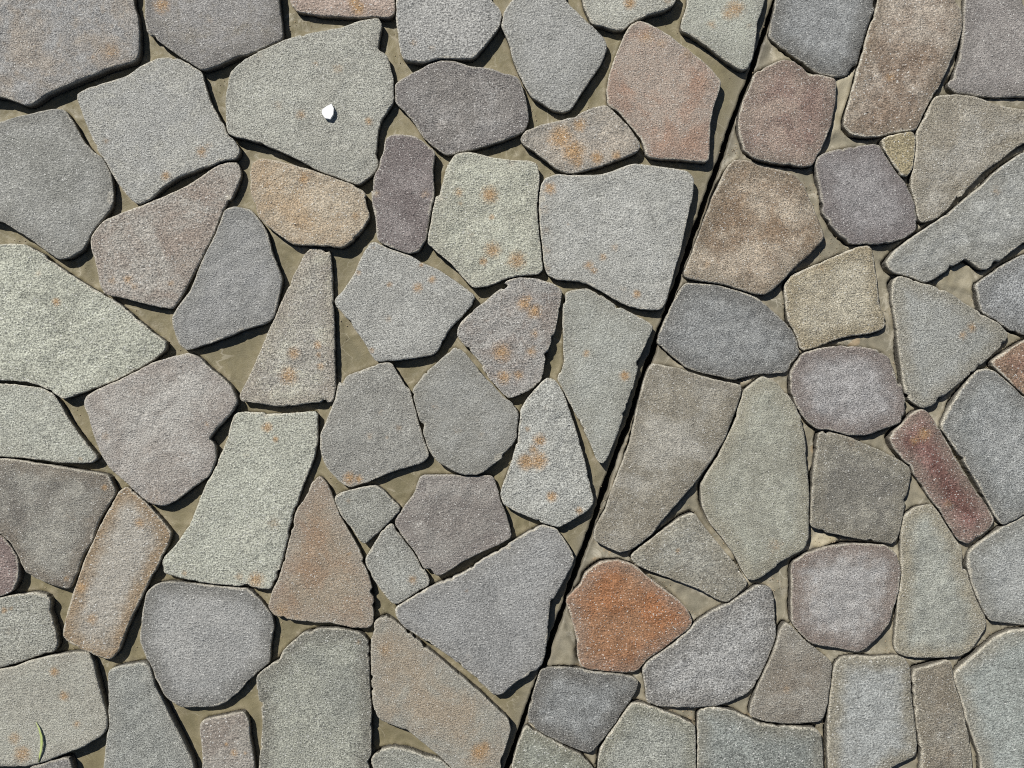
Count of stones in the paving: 81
